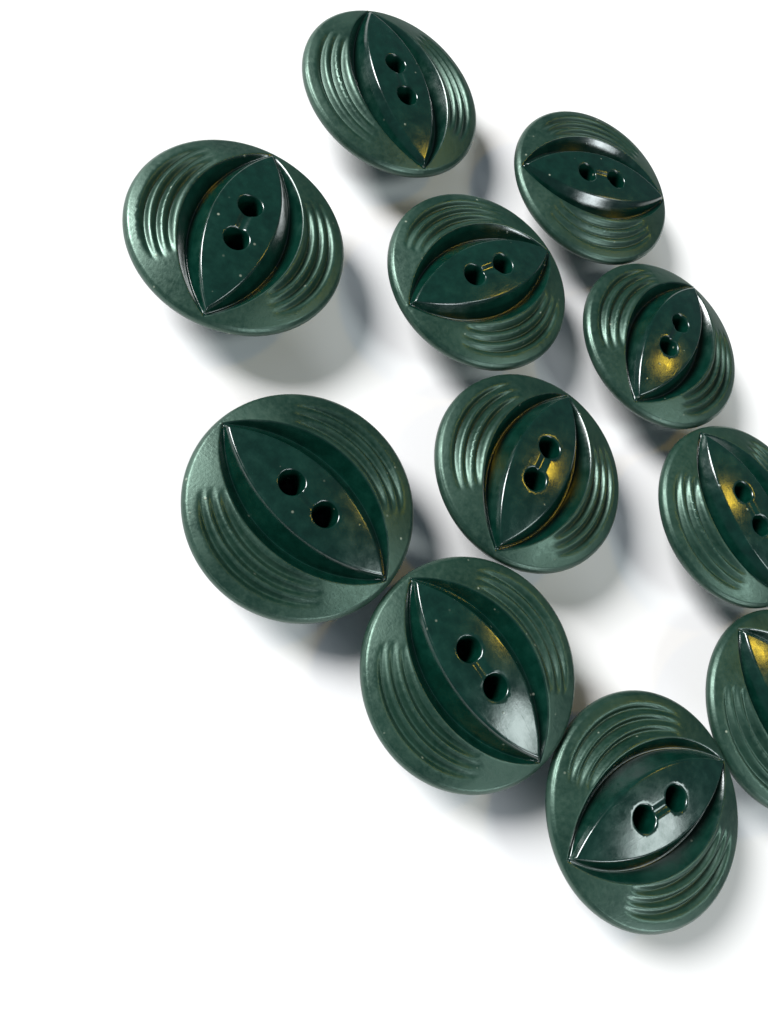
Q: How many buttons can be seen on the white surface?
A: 11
